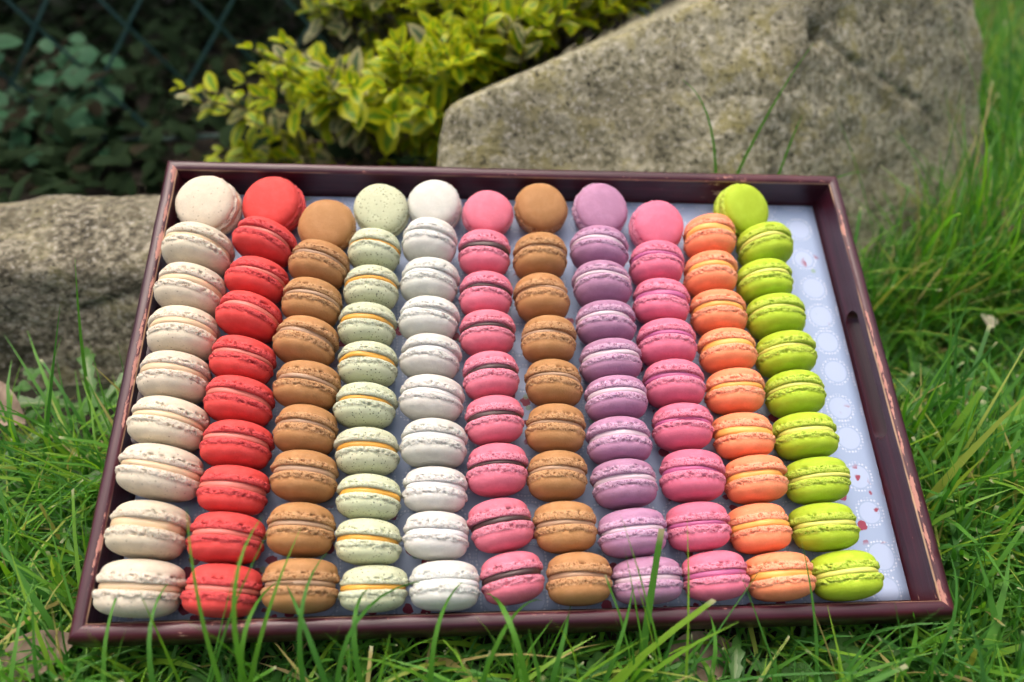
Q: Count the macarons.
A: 104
